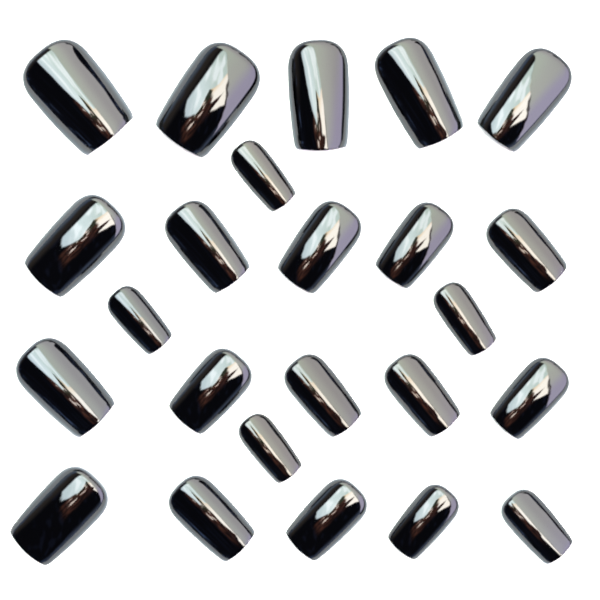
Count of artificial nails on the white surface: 24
